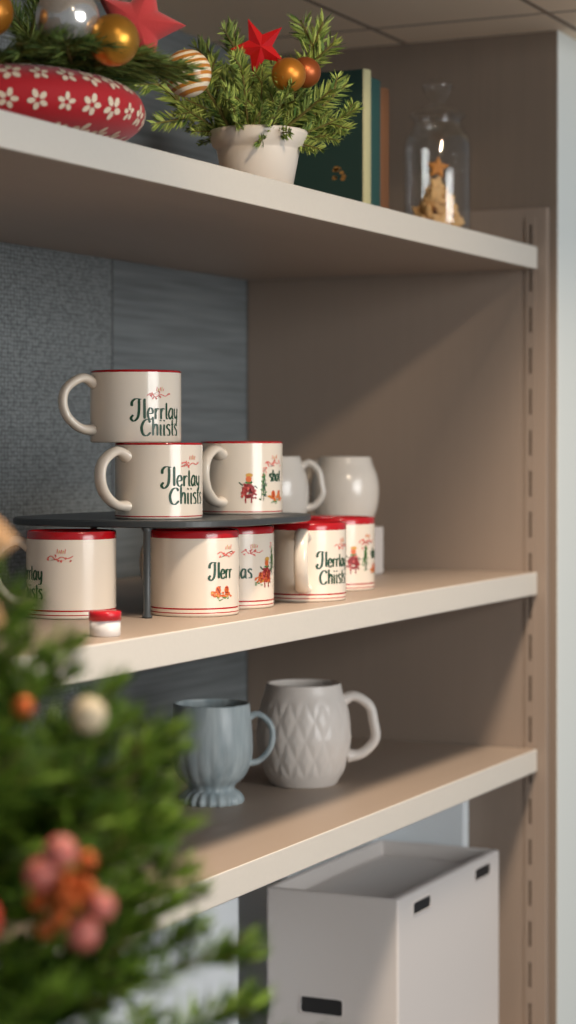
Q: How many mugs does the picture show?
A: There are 12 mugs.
